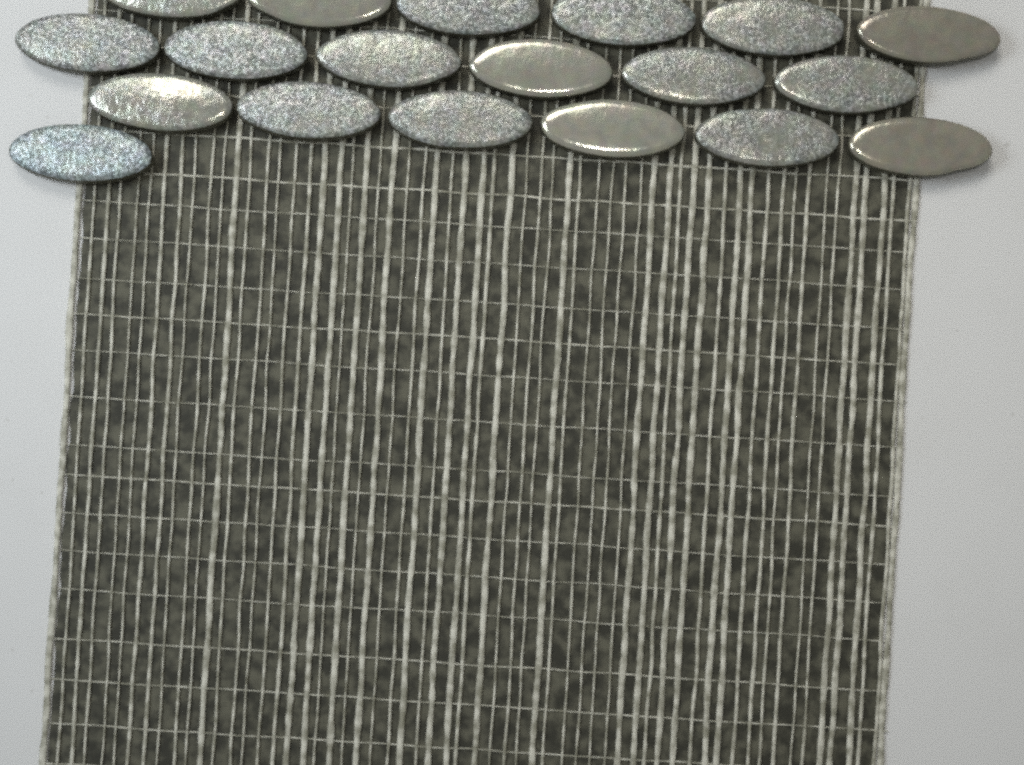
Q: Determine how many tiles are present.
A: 19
